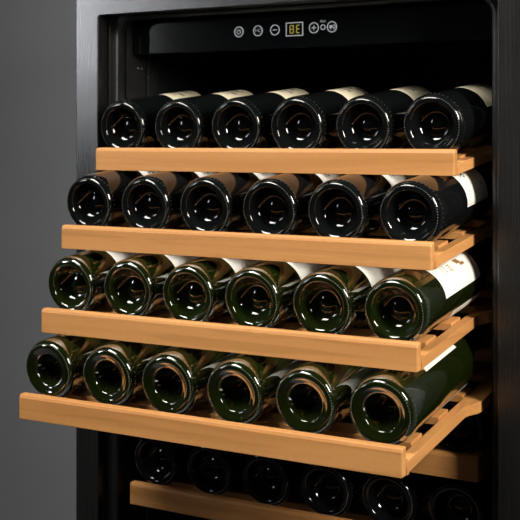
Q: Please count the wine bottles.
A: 31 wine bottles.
